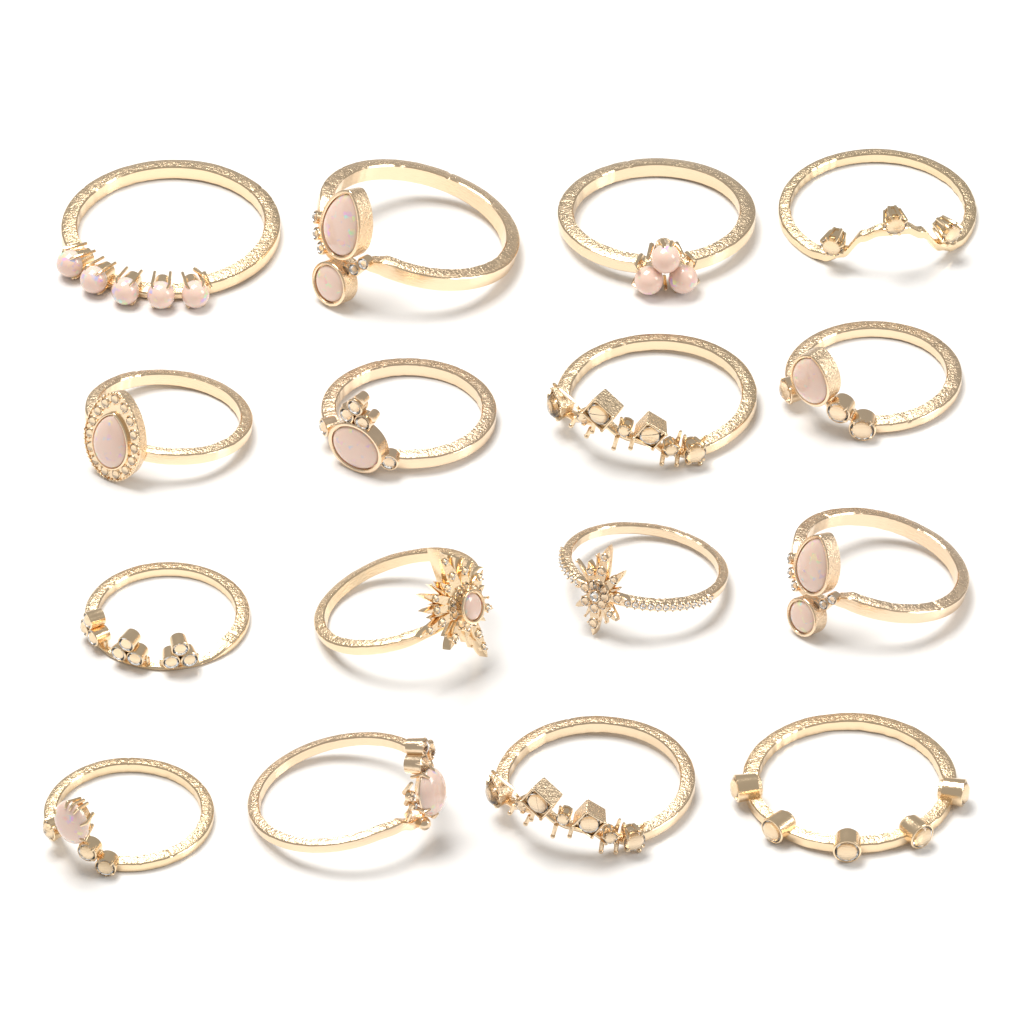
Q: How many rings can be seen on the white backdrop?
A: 16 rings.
